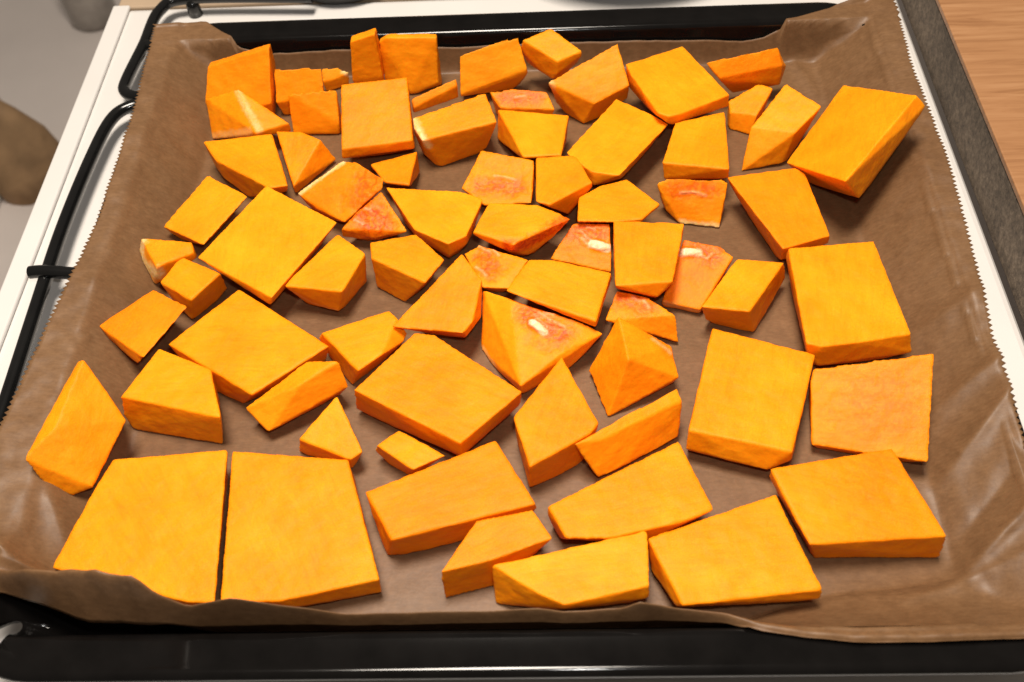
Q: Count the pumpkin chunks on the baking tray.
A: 72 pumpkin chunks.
